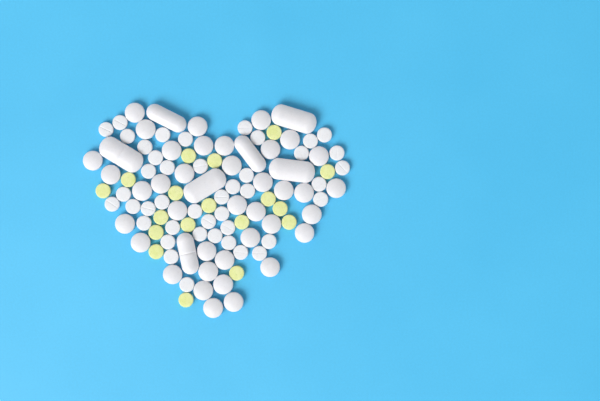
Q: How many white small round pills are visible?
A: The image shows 43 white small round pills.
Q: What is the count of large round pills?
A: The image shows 38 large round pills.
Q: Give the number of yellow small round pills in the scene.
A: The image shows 18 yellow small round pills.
